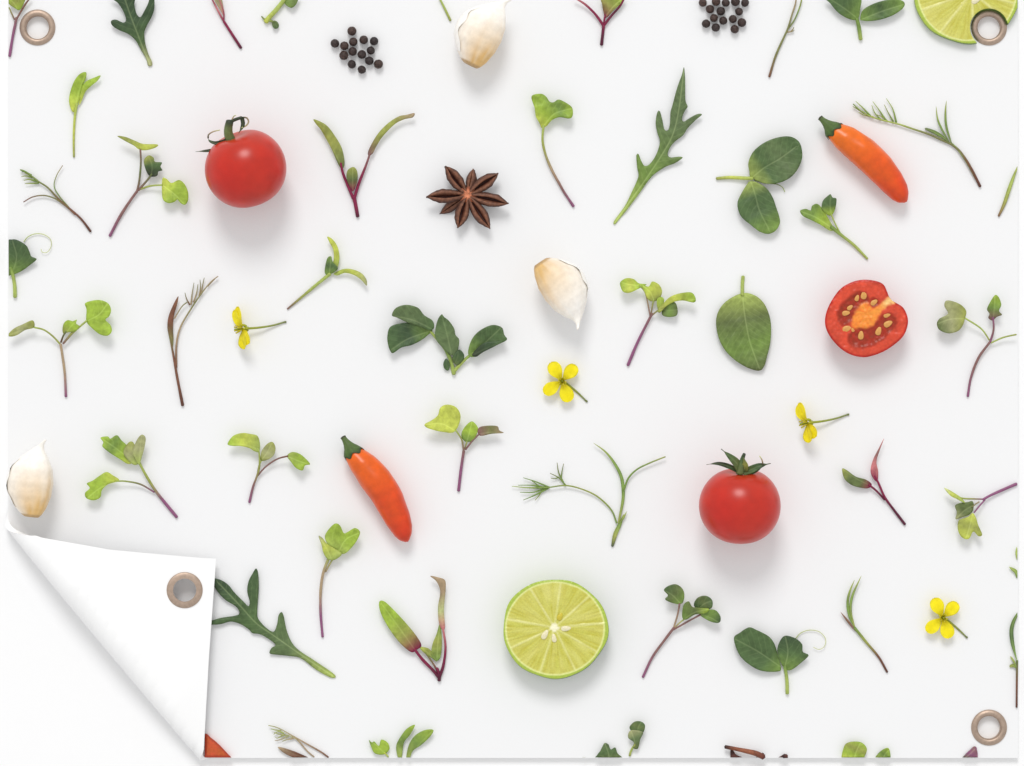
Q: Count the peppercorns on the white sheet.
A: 29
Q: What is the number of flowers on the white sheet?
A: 4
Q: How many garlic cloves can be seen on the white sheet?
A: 3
